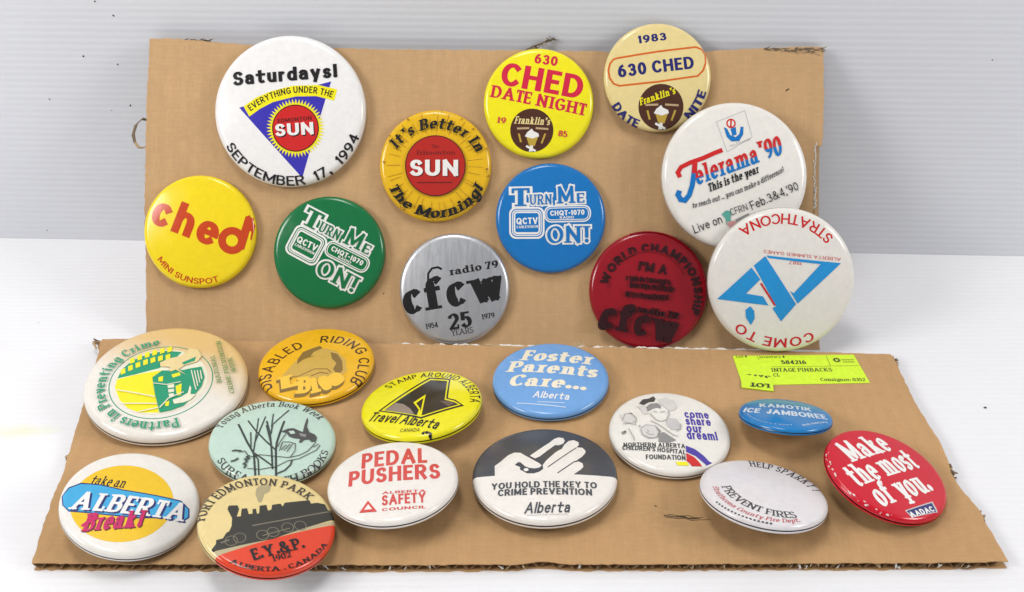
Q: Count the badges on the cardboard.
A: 24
